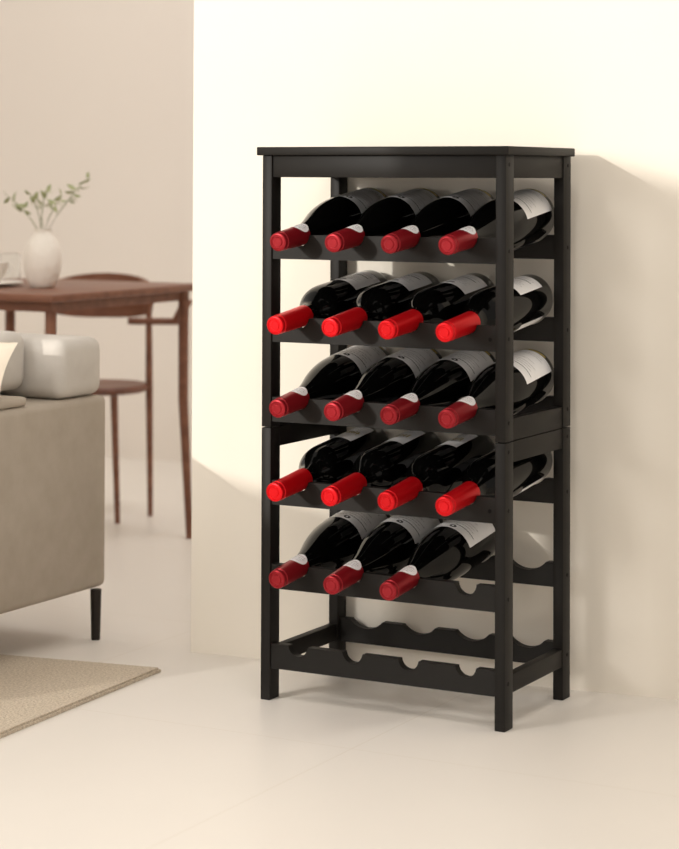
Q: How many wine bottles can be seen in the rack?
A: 19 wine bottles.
